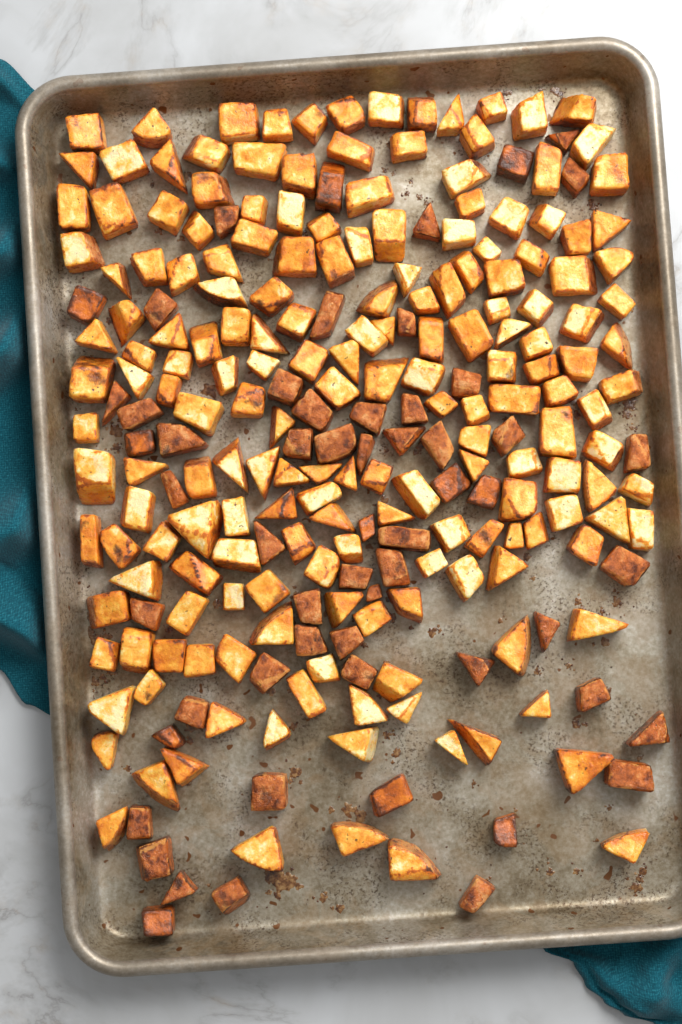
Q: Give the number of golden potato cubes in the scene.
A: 132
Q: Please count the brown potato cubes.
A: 49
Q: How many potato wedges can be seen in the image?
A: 65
